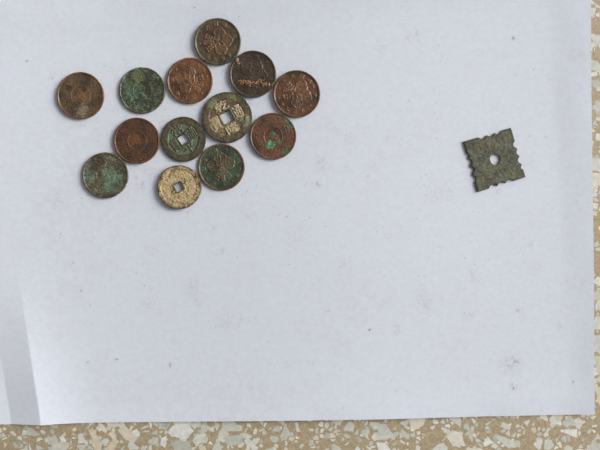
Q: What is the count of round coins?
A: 13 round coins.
